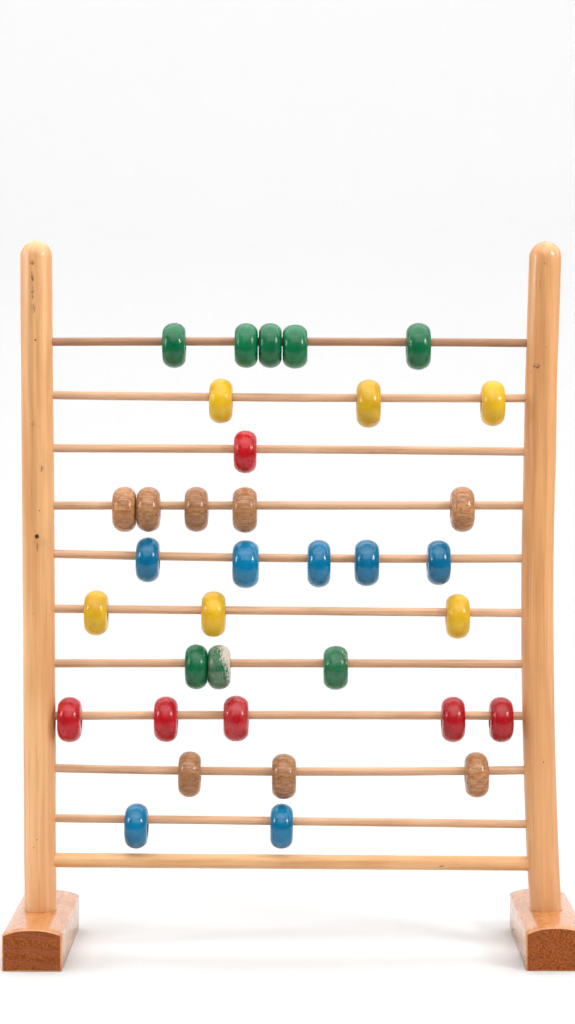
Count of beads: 35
